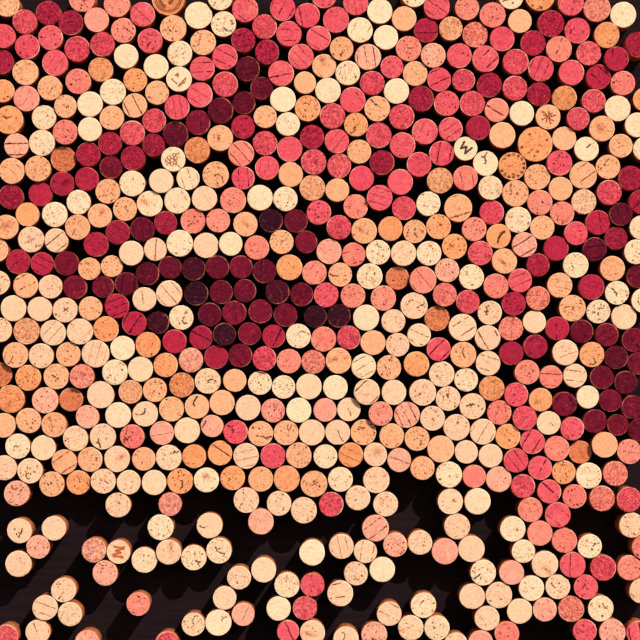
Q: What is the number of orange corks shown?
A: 135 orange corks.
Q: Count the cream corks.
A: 200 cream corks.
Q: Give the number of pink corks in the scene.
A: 191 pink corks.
